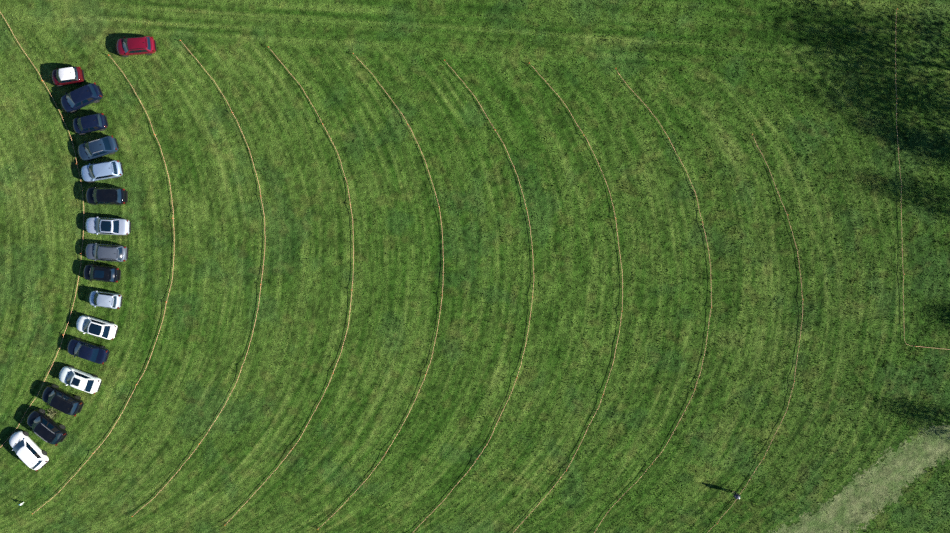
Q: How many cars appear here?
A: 17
